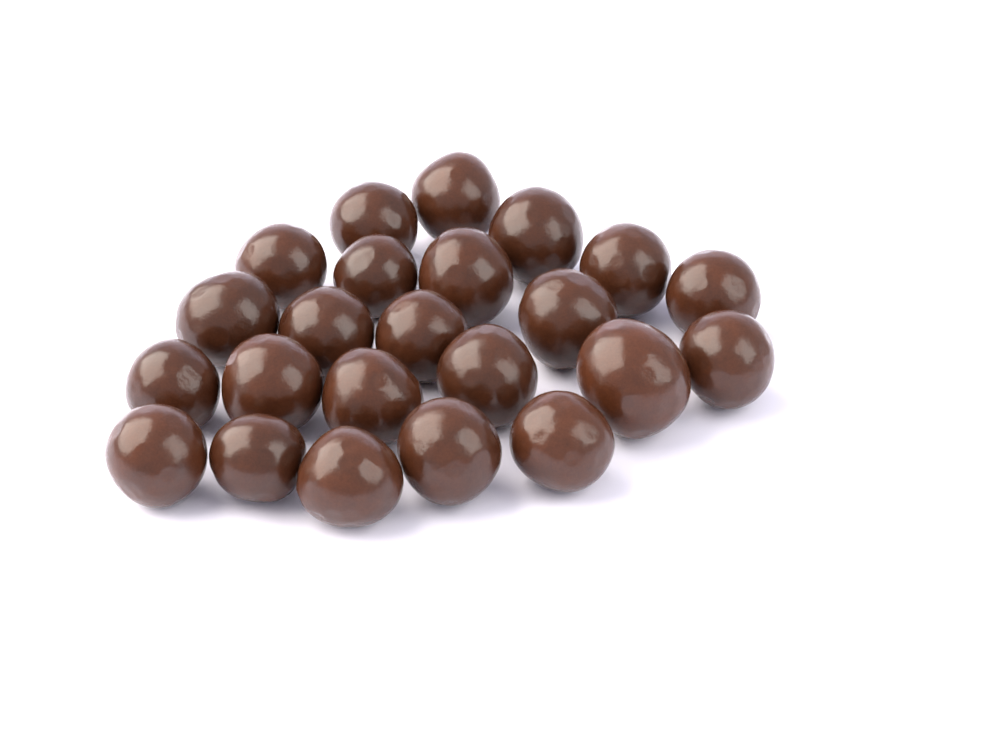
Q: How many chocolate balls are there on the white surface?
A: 23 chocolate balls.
